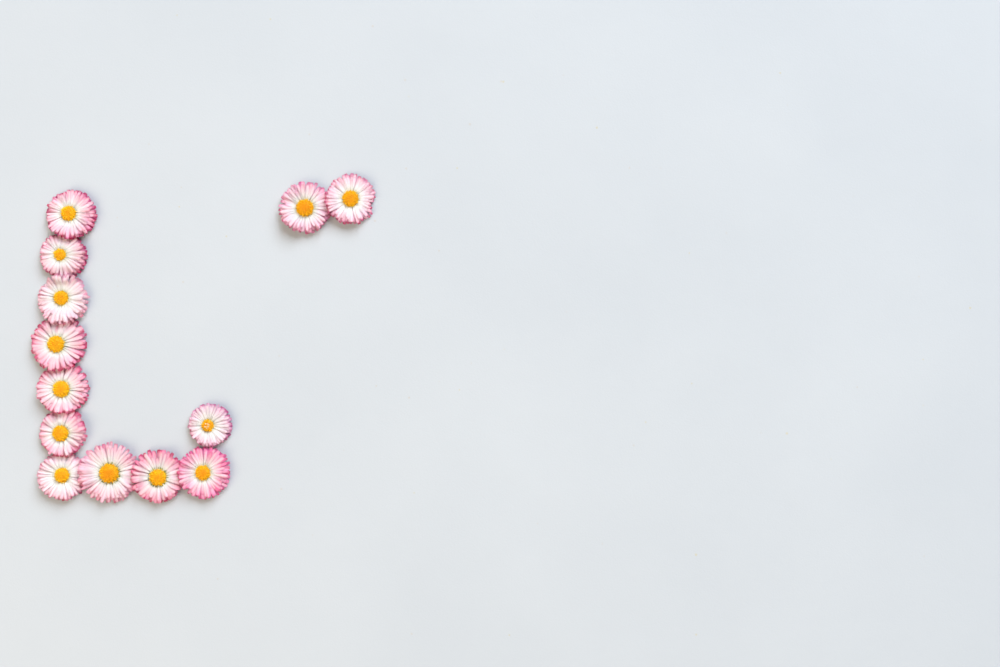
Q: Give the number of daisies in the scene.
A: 13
